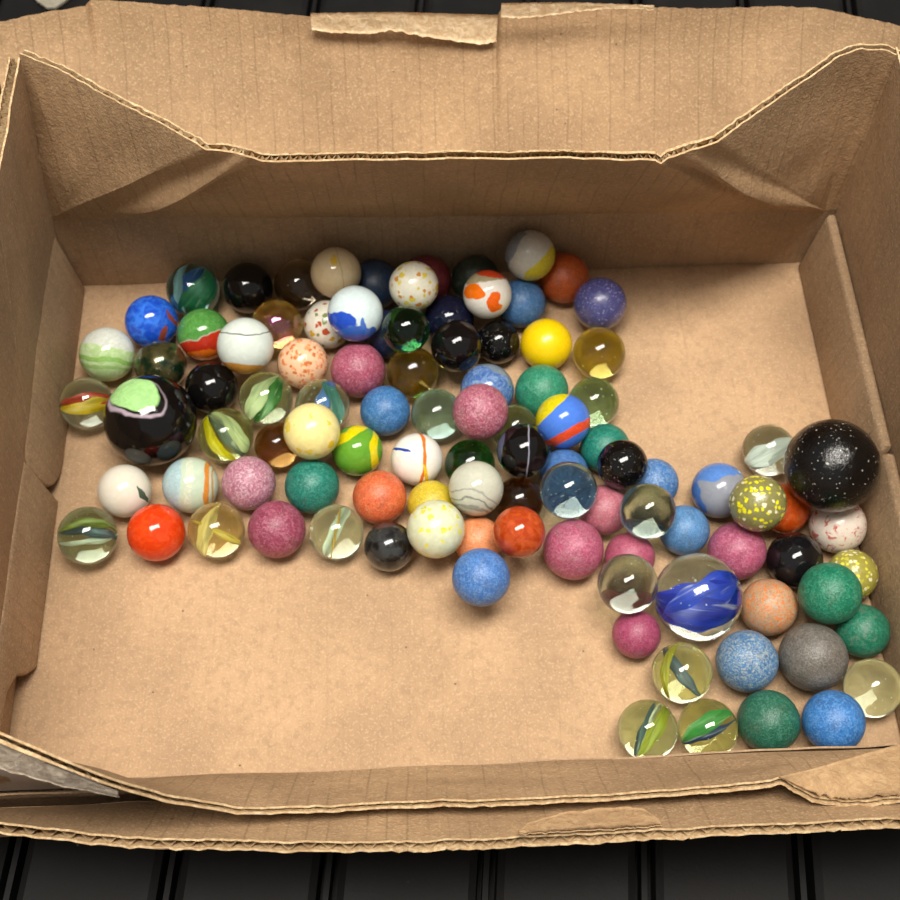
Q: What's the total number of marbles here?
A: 102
